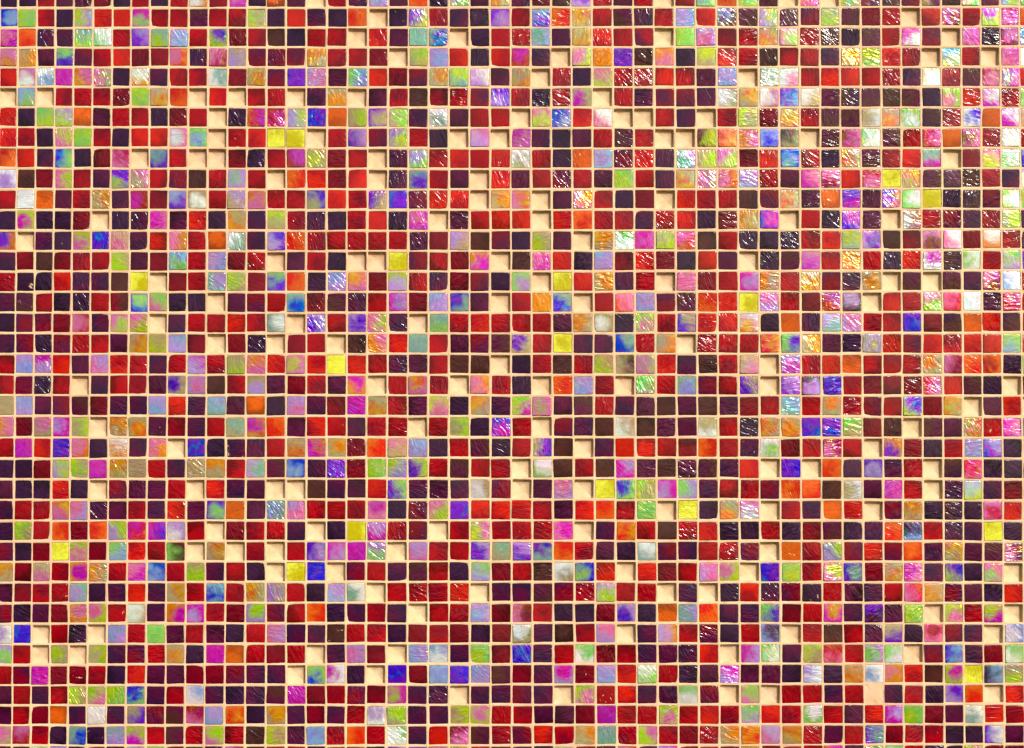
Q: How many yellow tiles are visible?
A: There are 17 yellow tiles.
